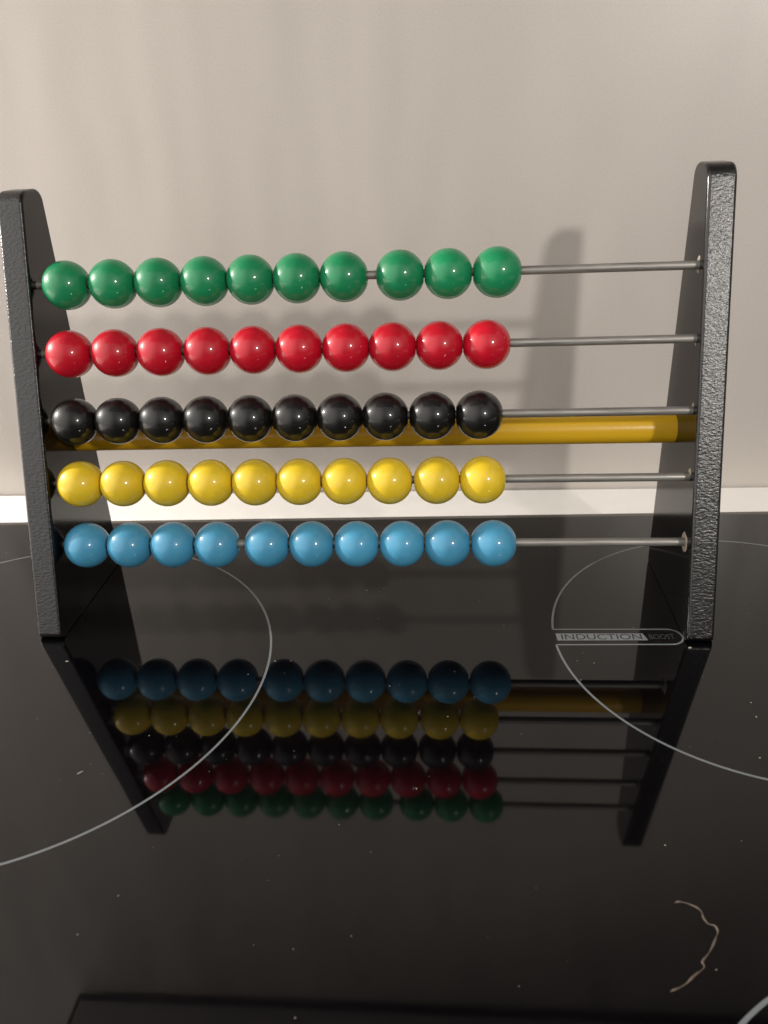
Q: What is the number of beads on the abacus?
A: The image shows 50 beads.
